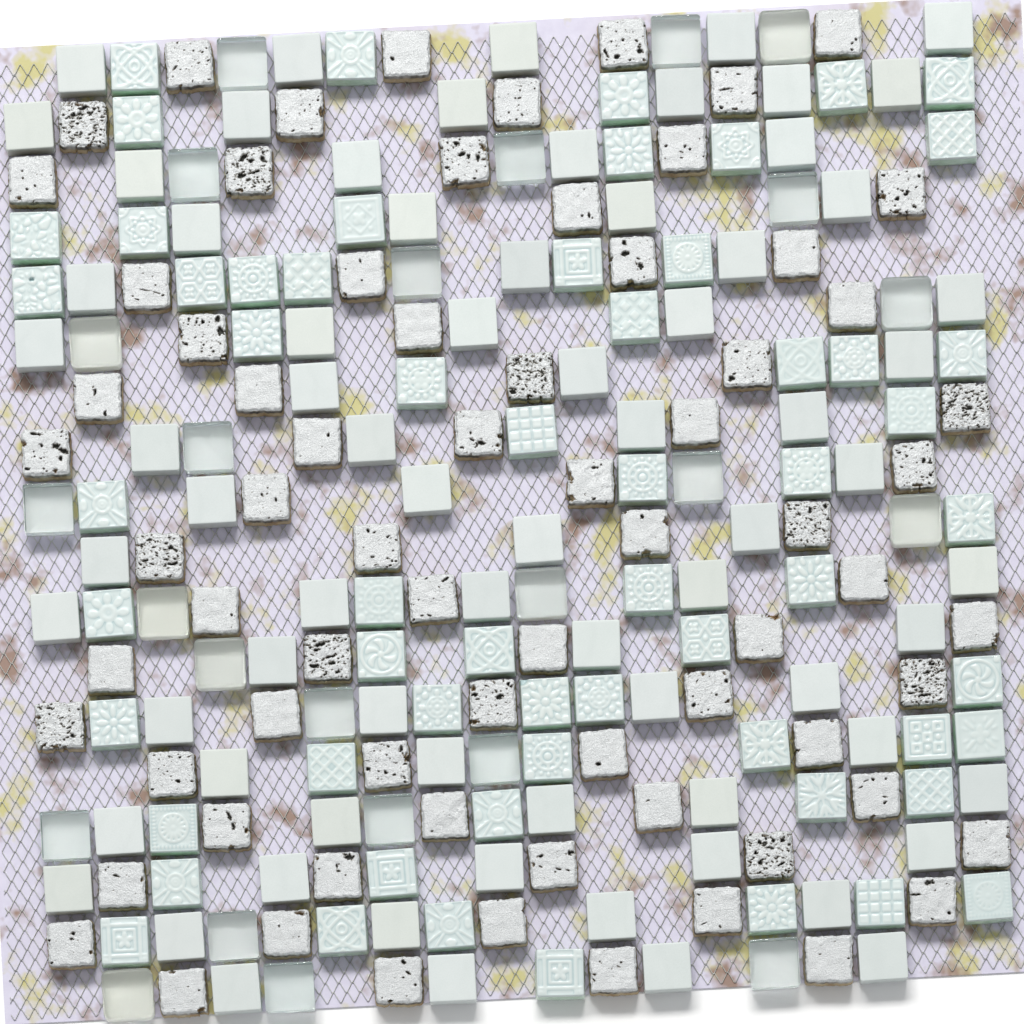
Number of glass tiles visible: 24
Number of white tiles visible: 73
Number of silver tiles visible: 72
